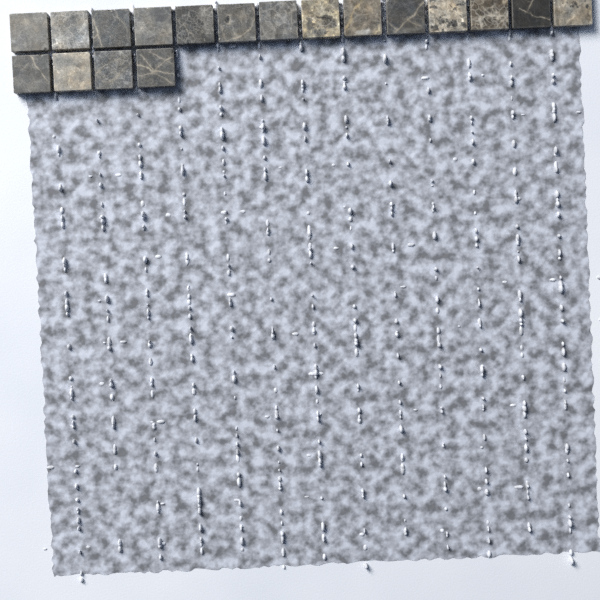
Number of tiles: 18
